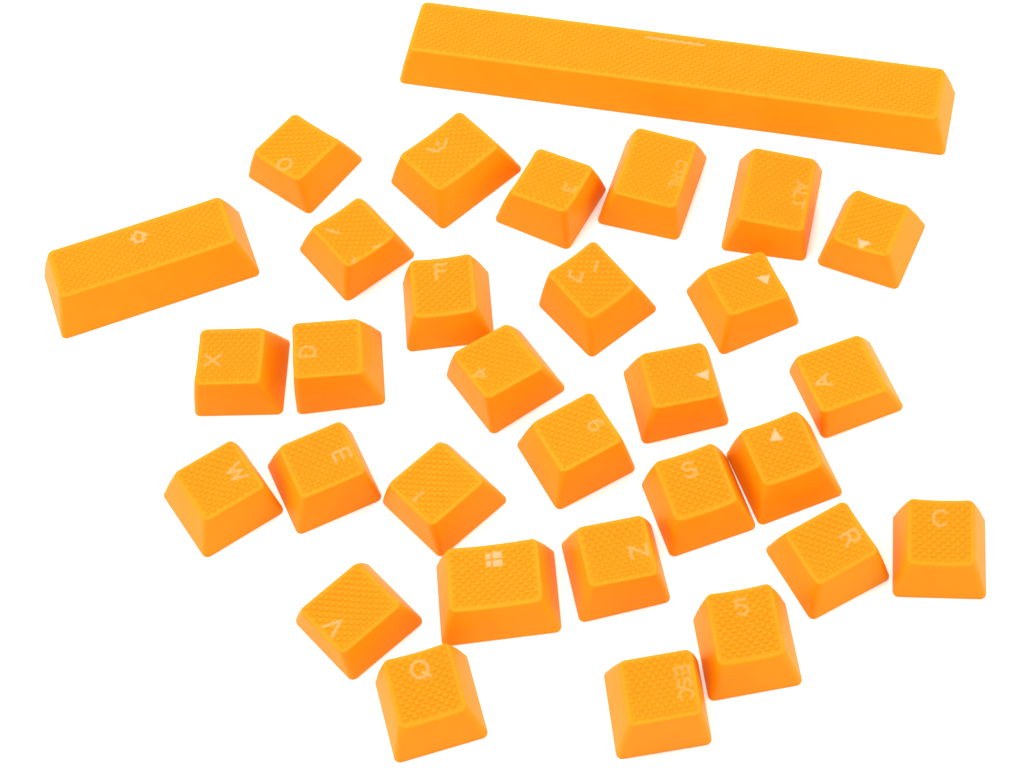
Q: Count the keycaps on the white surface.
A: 31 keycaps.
